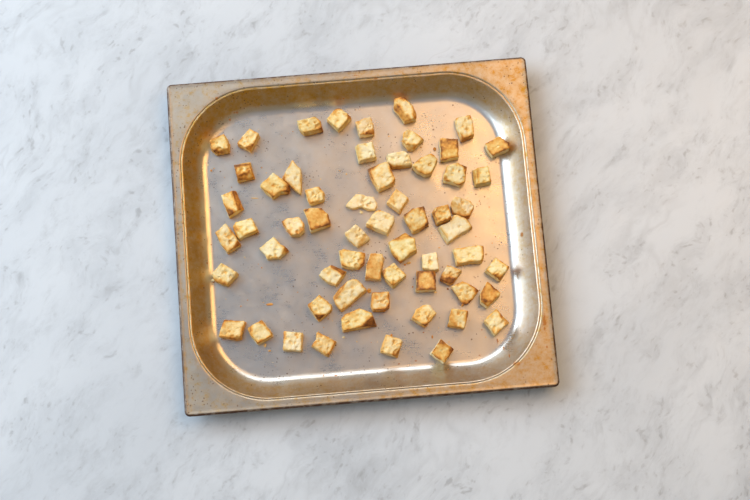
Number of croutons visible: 60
